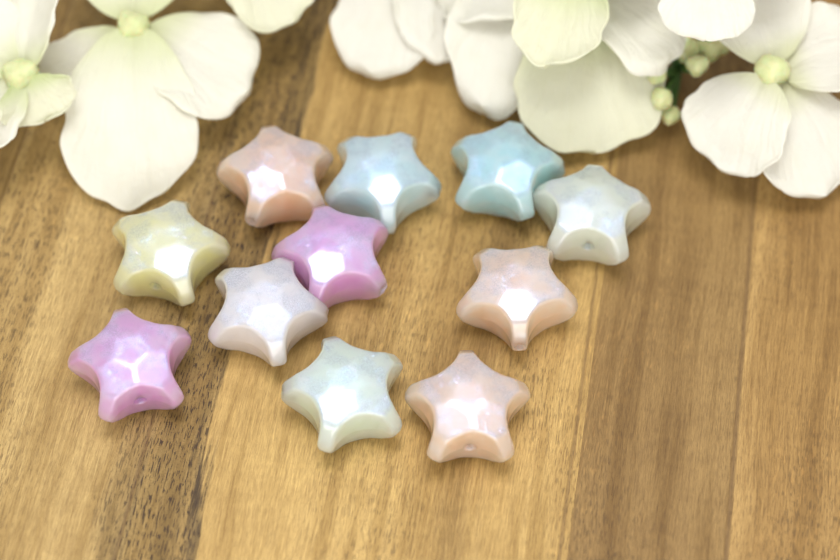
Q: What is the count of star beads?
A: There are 11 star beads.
